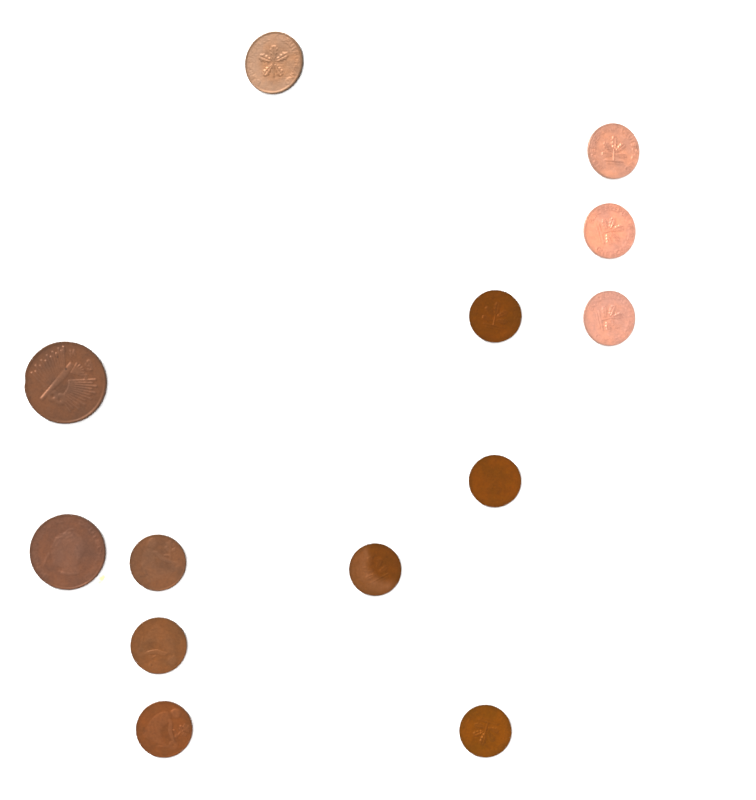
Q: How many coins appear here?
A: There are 13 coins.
